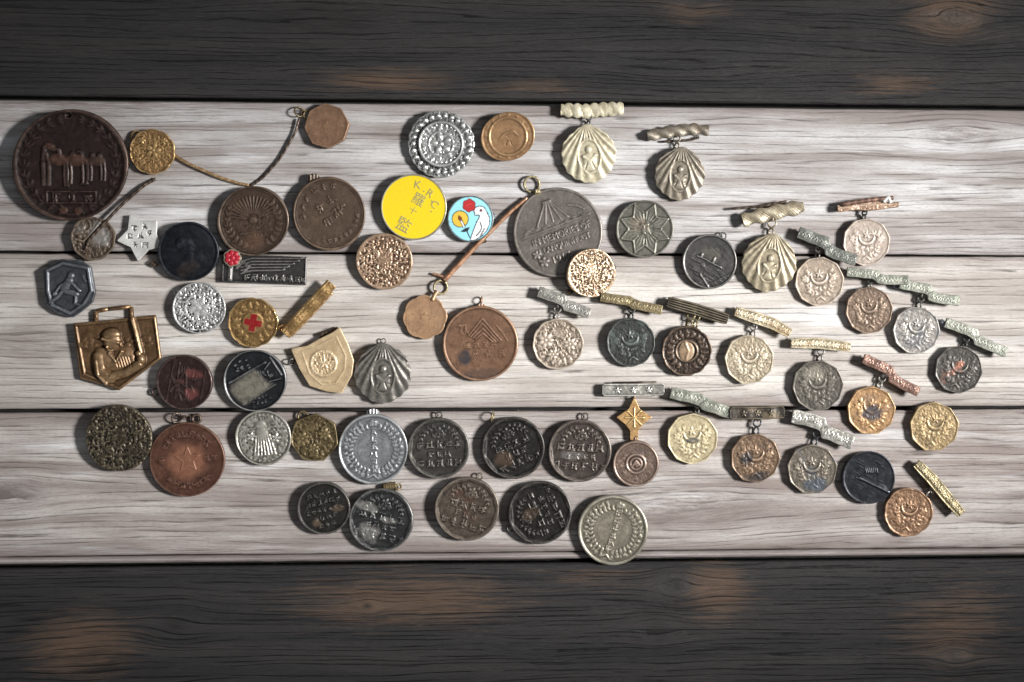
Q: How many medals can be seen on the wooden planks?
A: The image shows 62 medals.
